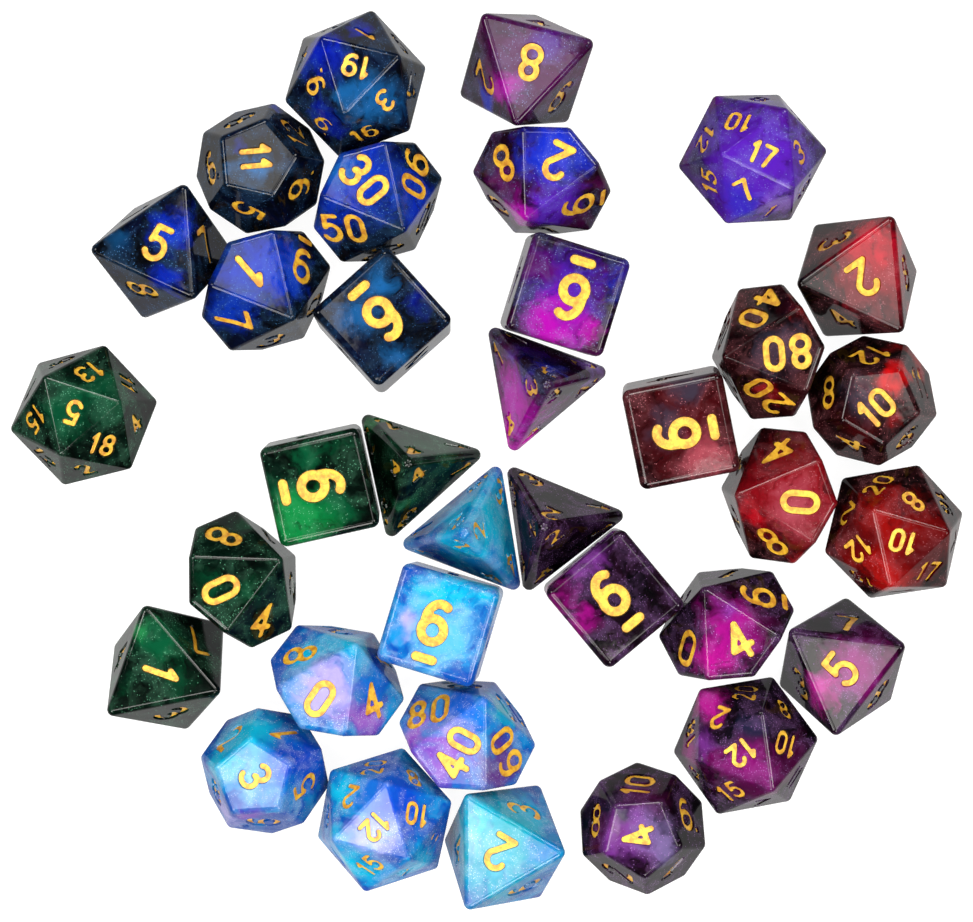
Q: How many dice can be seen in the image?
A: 35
